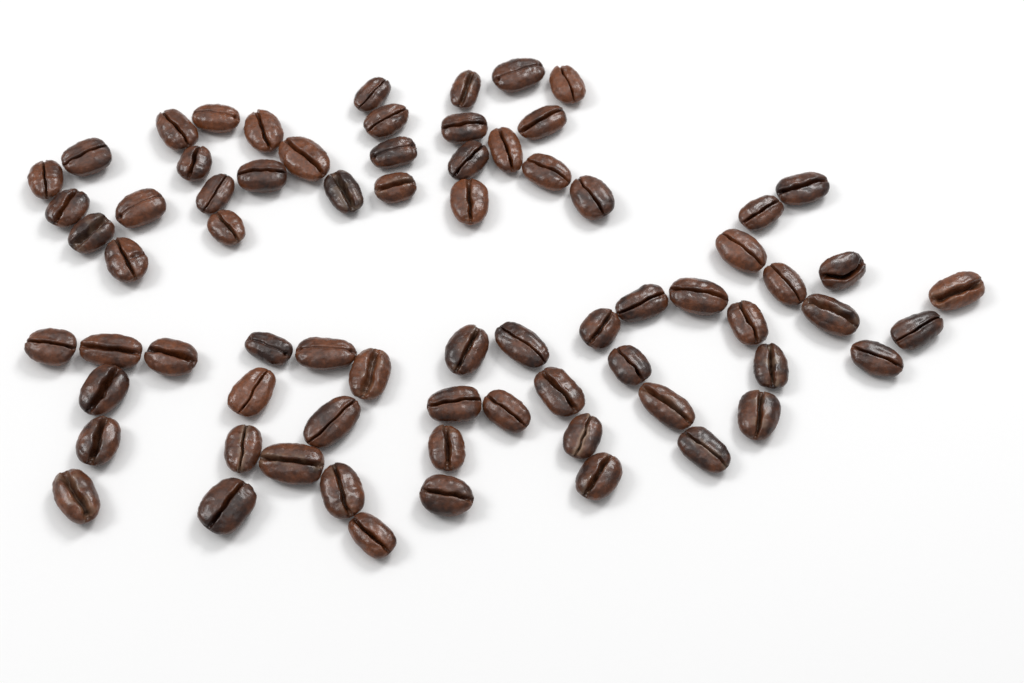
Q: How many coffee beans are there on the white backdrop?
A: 72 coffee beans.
